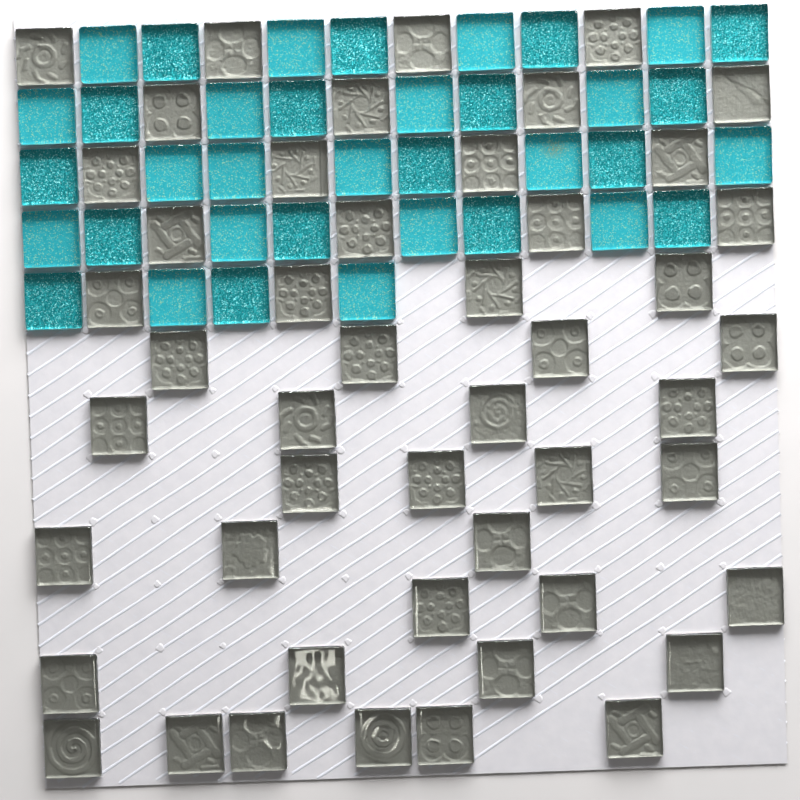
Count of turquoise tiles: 36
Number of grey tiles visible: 48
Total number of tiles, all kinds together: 84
